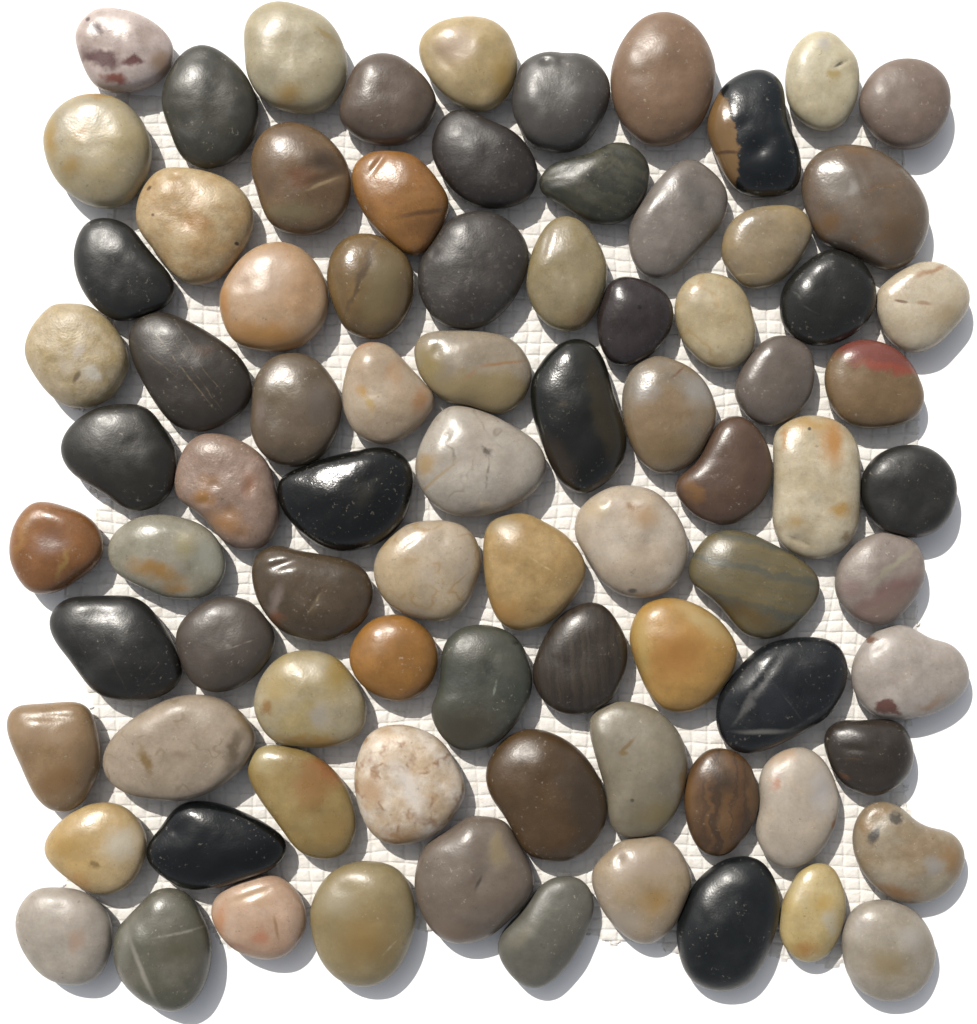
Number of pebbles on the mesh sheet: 83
